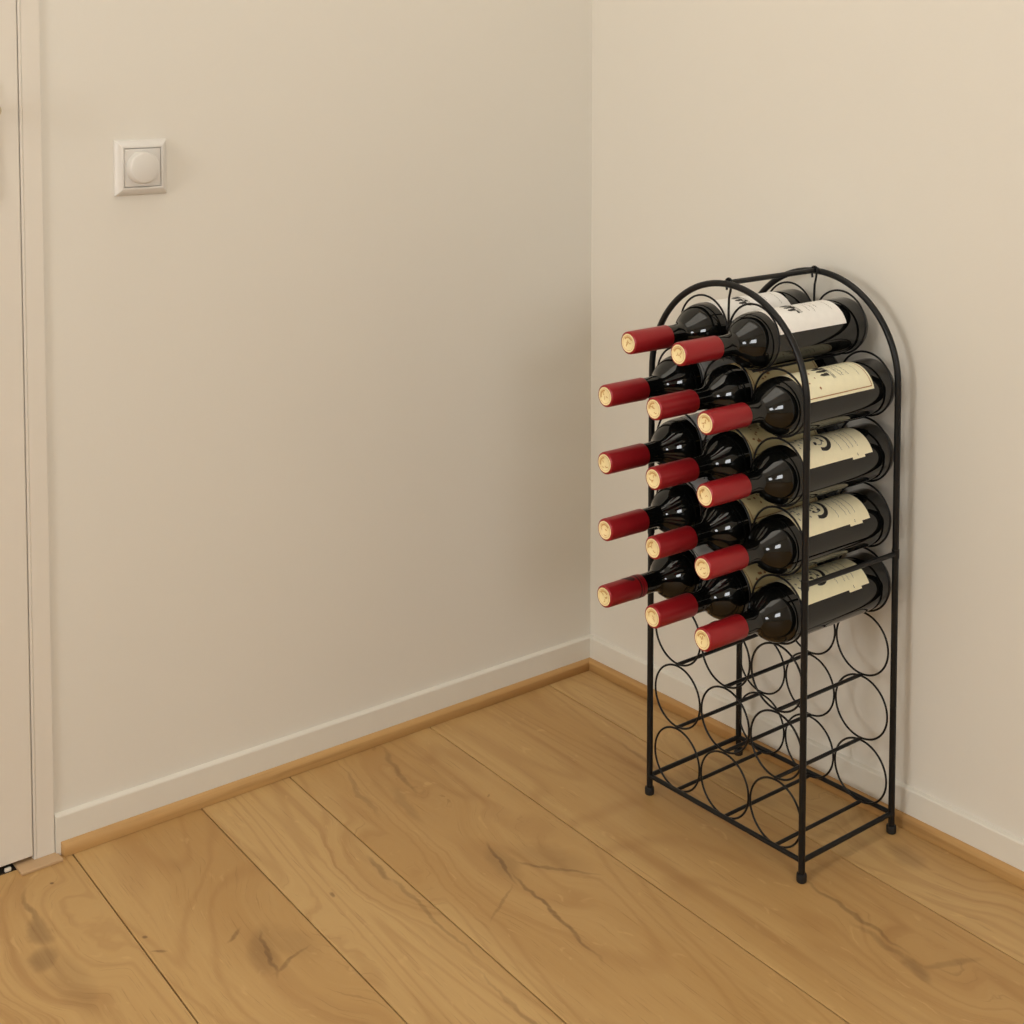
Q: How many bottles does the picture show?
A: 14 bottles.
